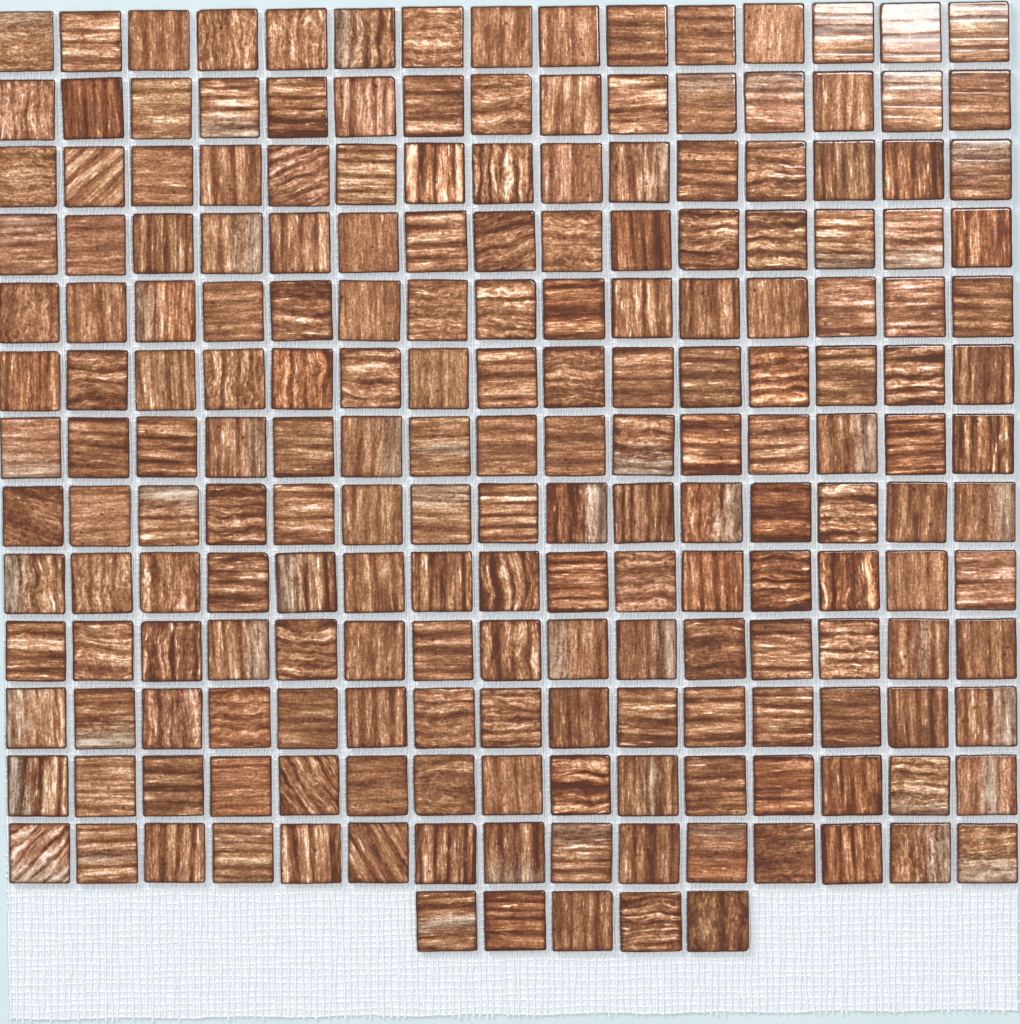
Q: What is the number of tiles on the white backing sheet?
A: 200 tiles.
